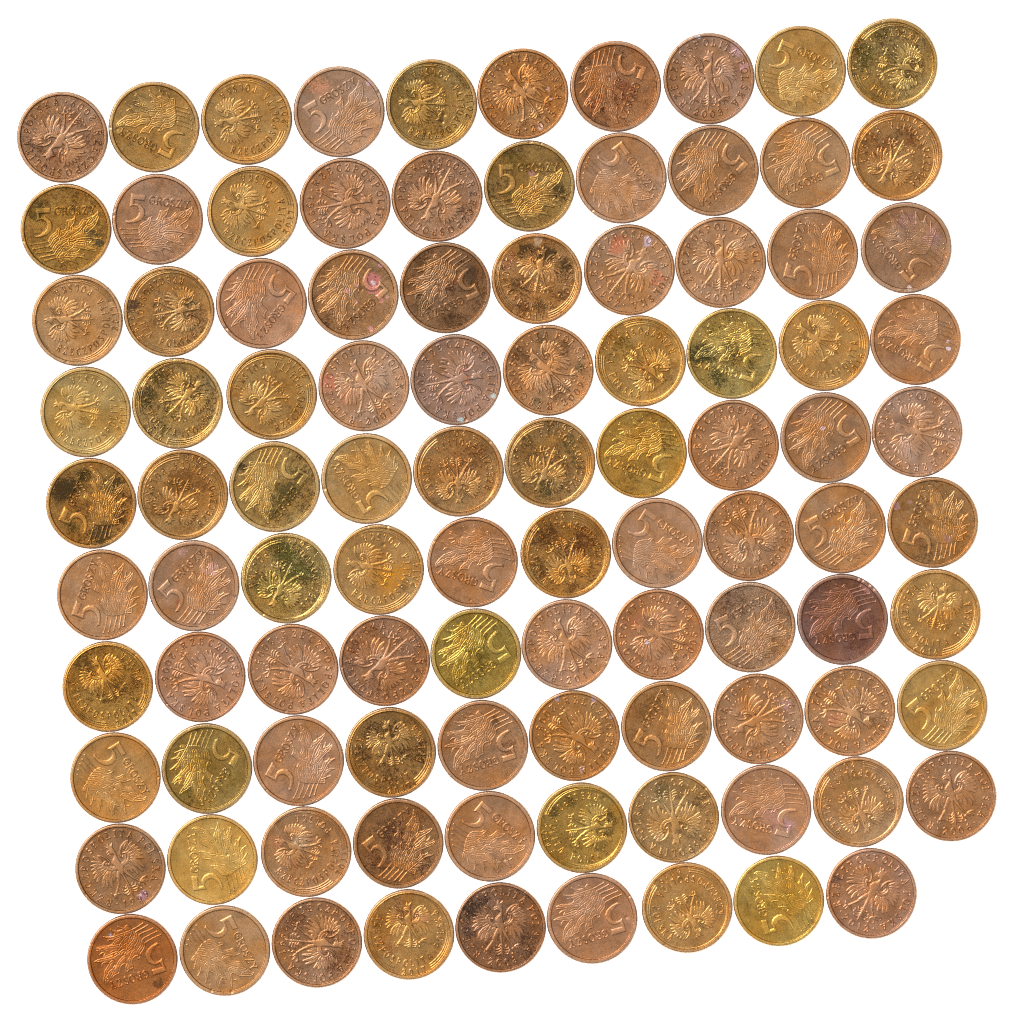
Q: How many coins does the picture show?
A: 99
